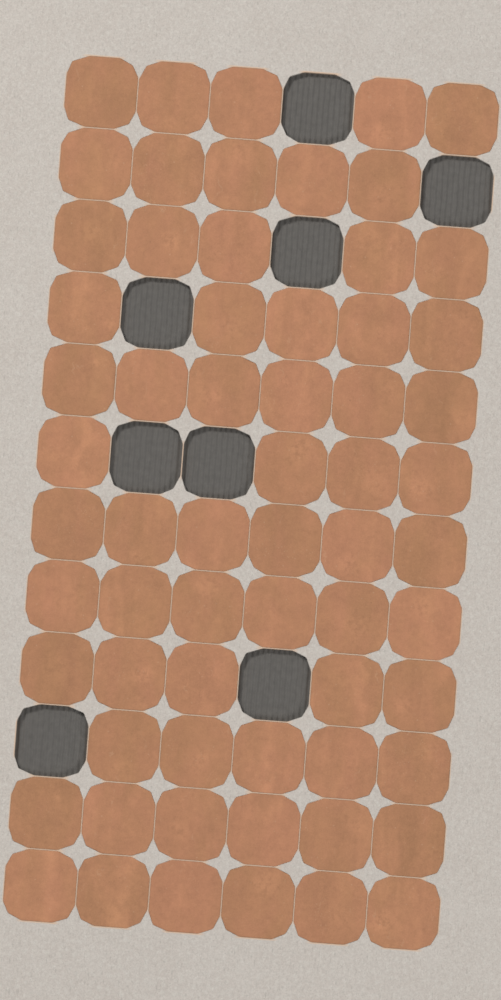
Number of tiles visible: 64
